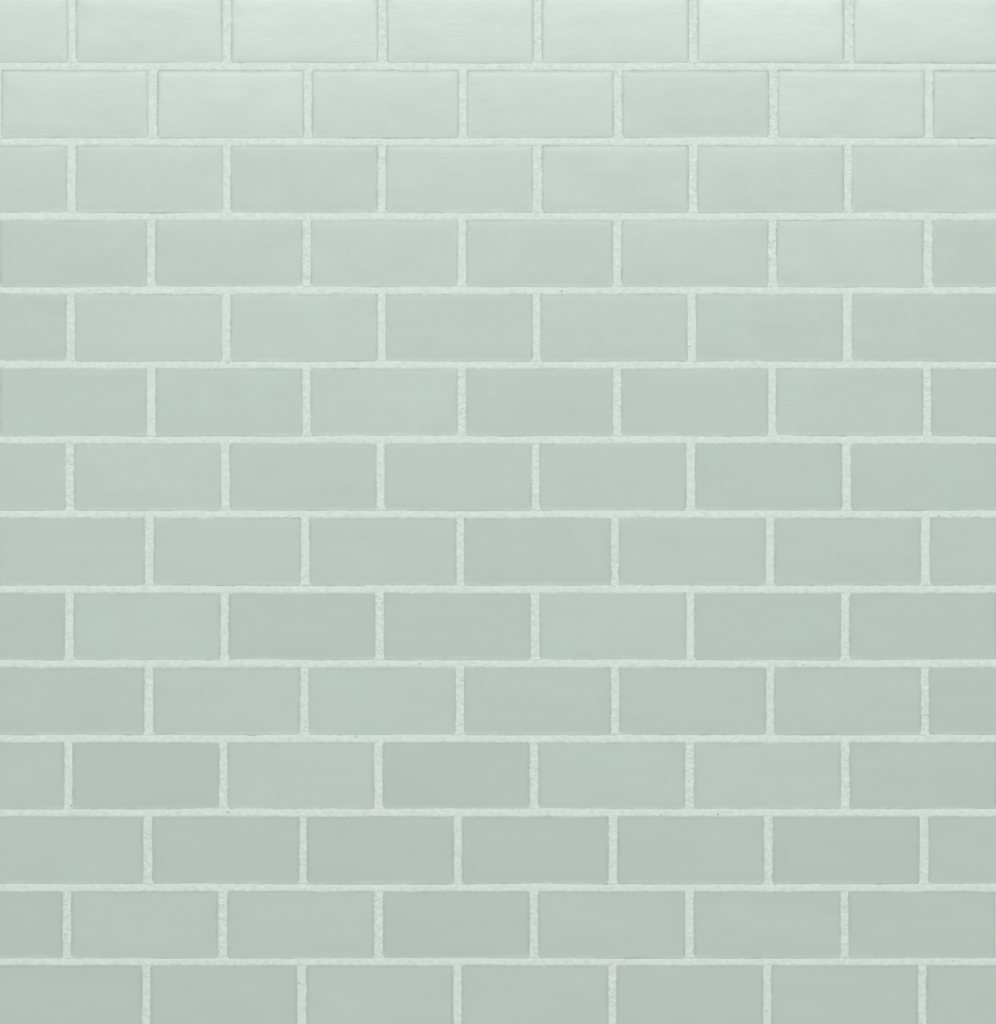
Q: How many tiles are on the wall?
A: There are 98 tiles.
